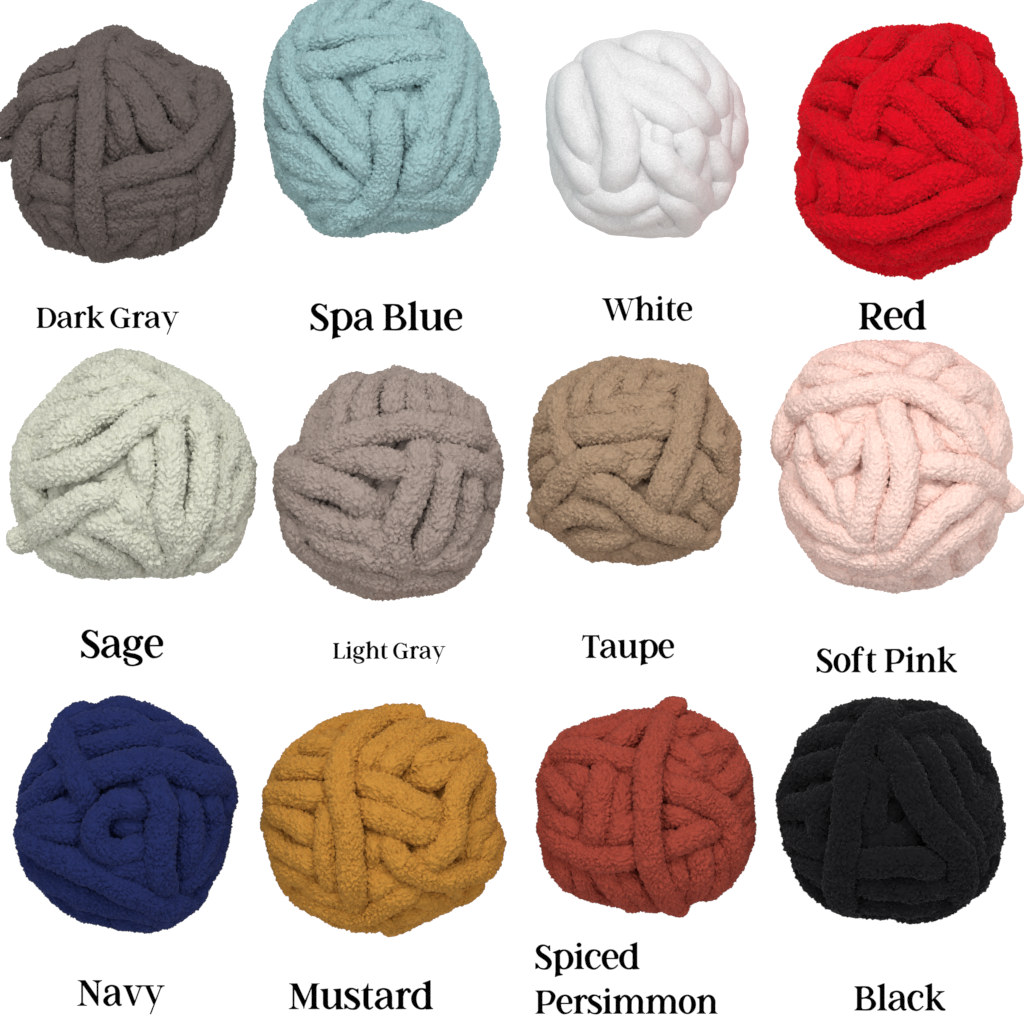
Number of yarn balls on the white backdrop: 12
